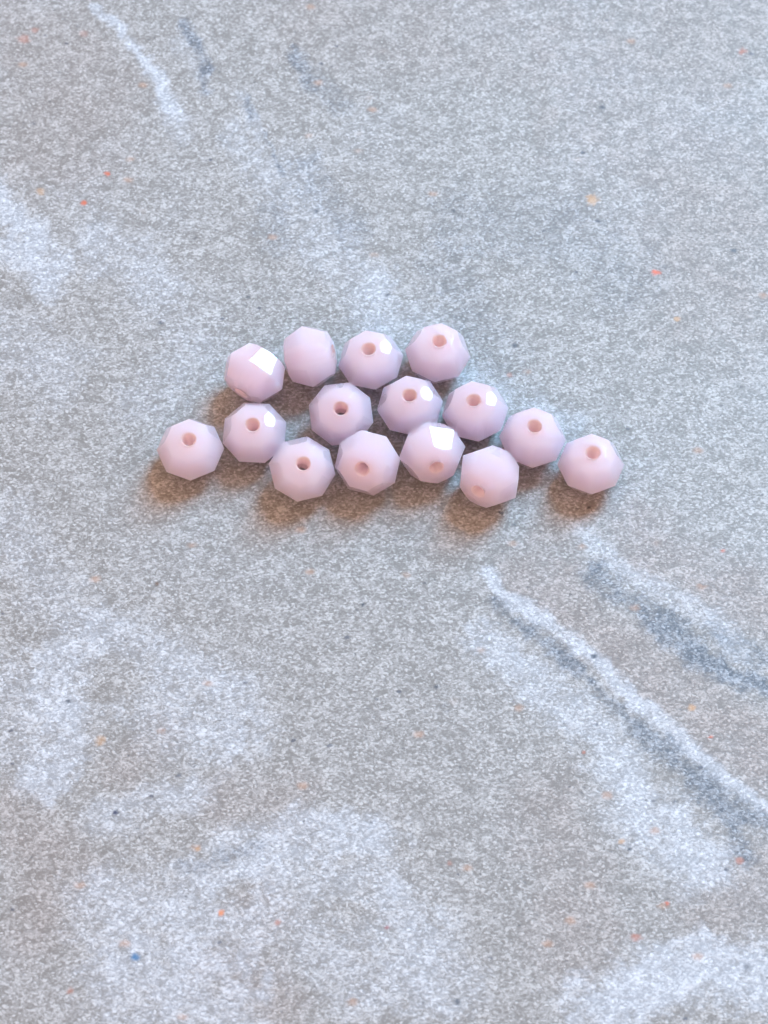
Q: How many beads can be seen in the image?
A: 15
